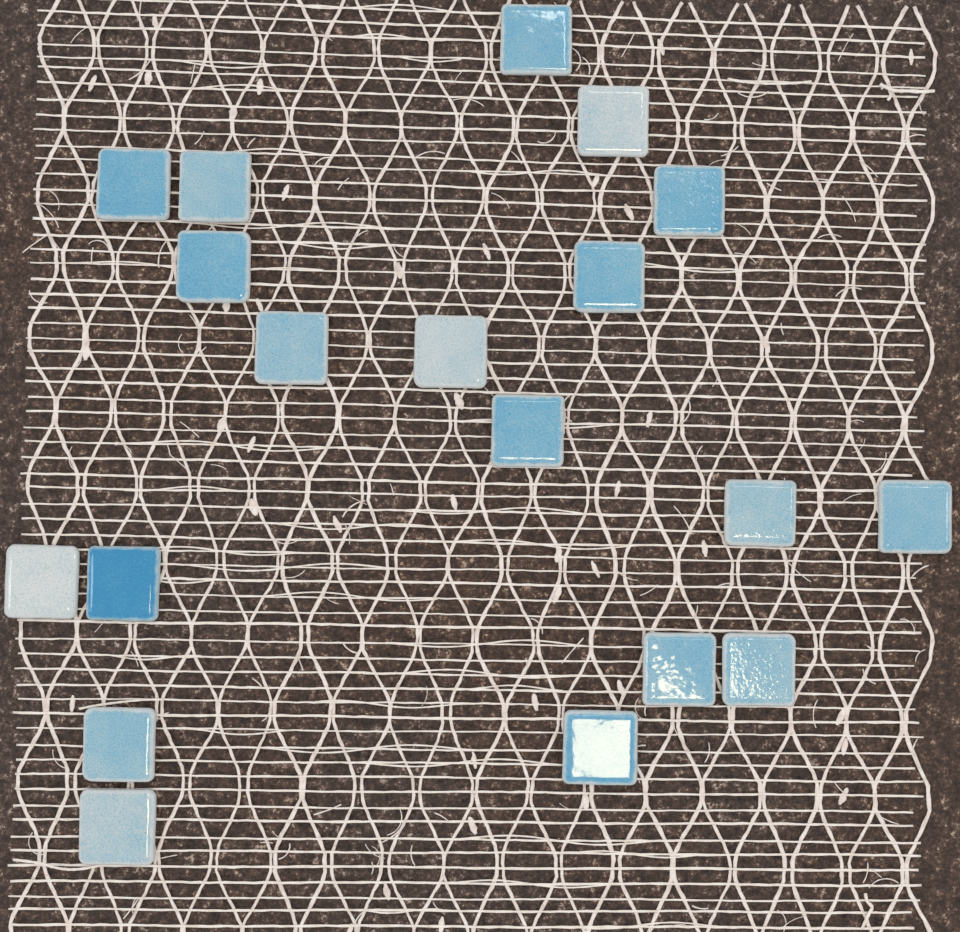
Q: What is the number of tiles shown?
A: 19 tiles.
